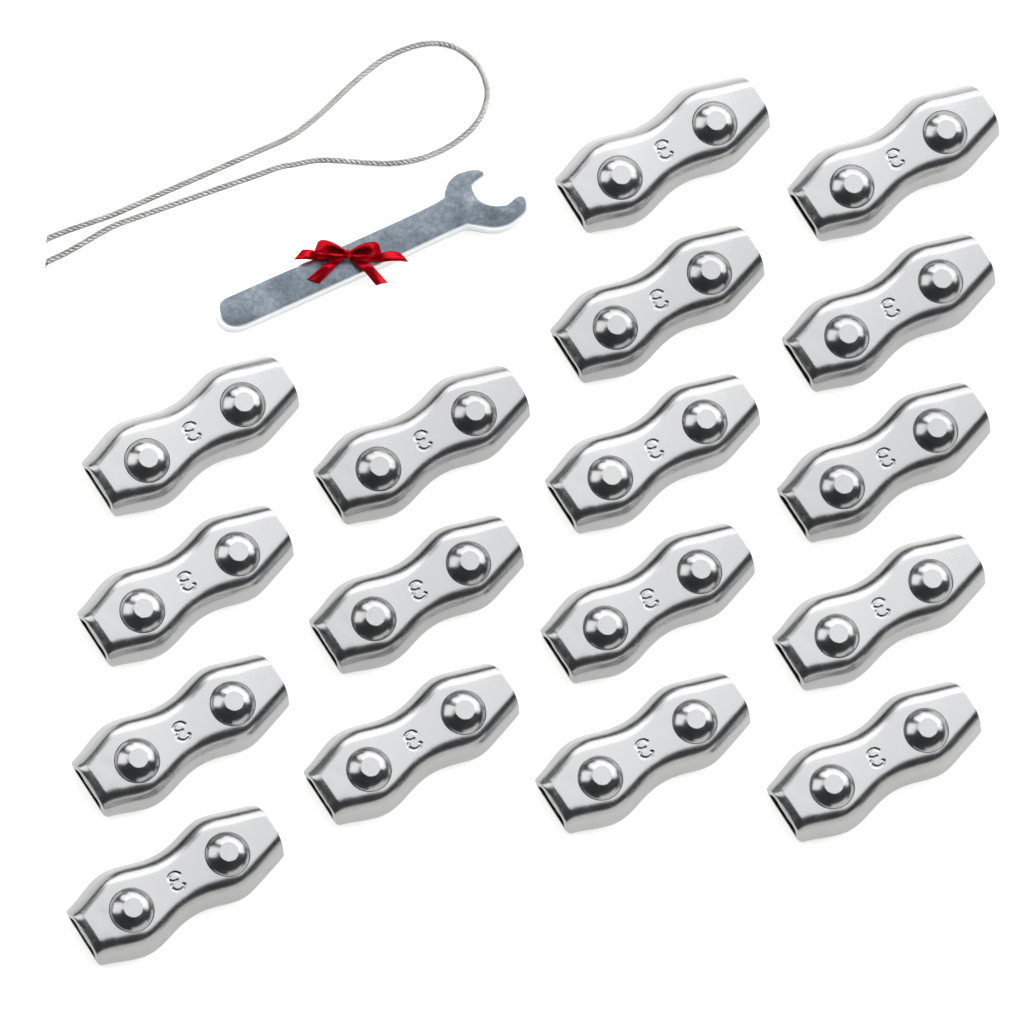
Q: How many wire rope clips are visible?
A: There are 17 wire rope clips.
